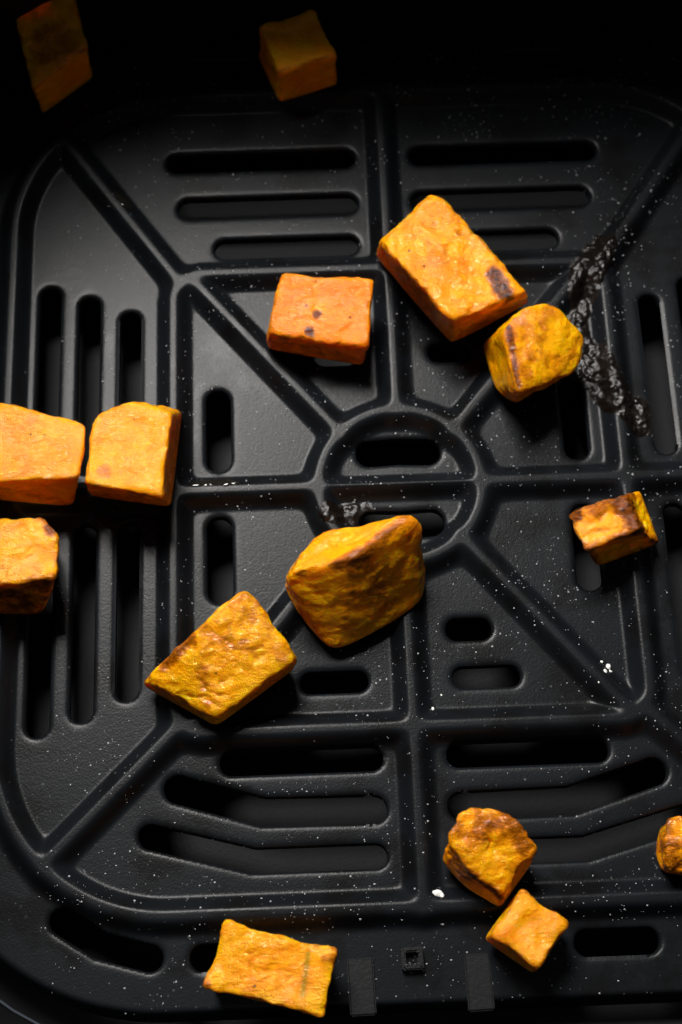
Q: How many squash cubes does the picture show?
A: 15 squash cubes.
